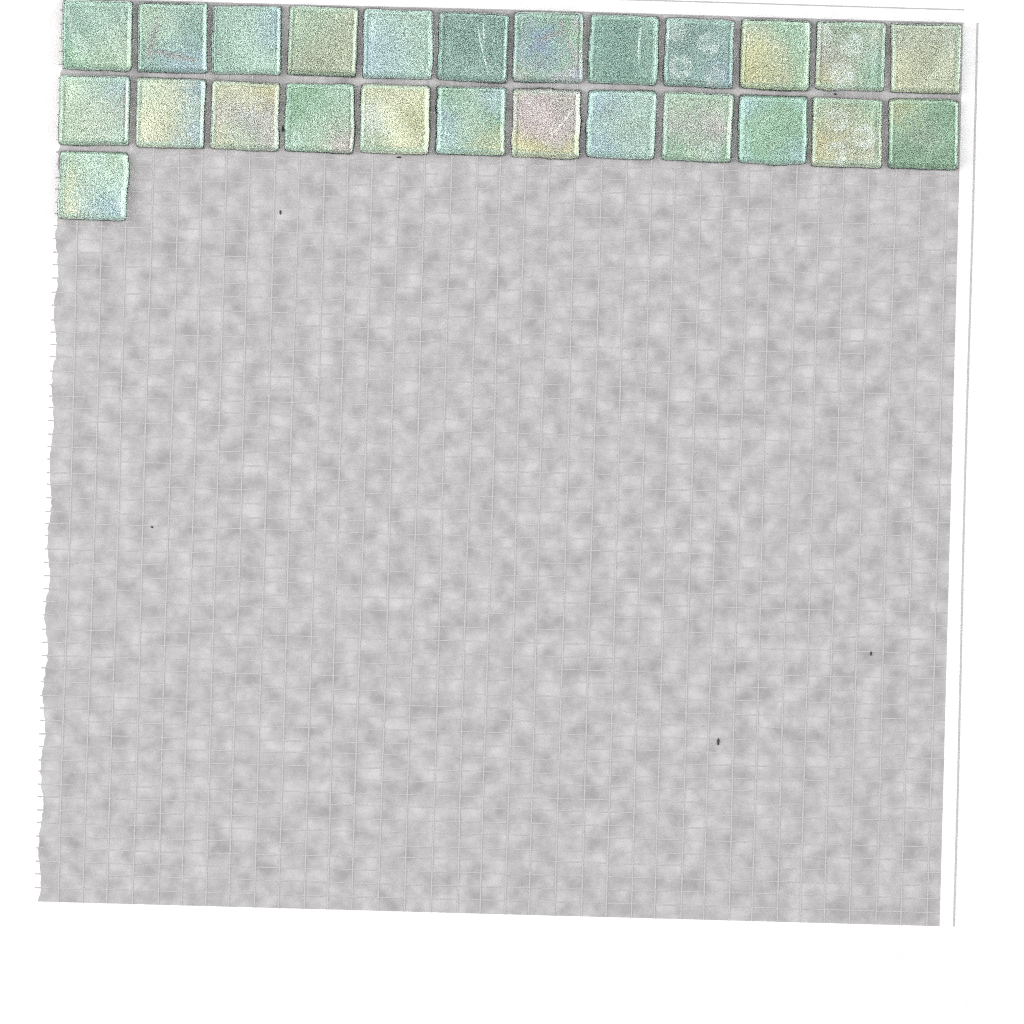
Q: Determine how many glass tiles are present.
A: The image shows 25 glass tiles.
